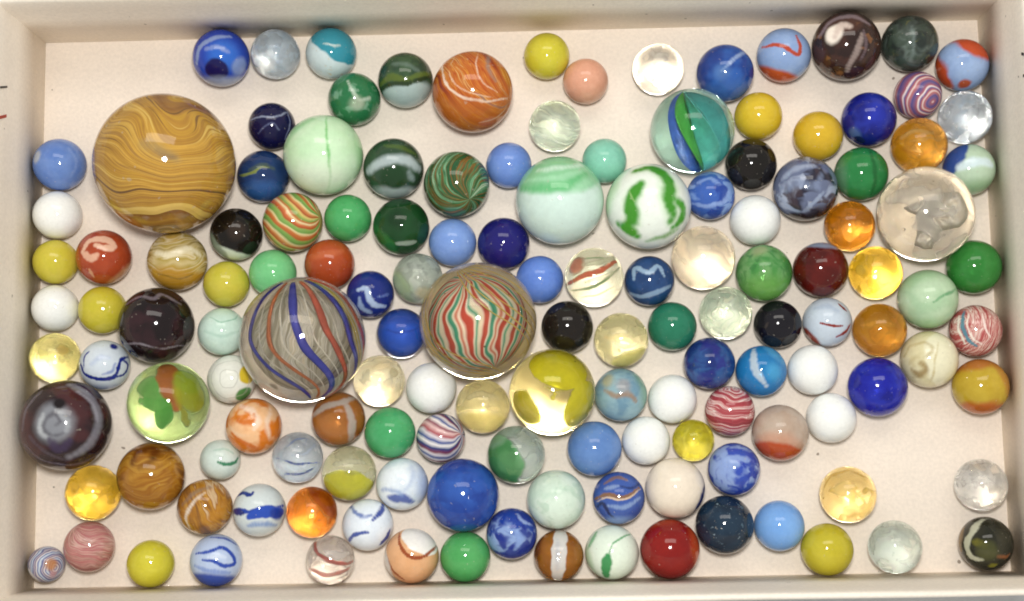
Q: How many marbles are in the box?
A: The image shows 141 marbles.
